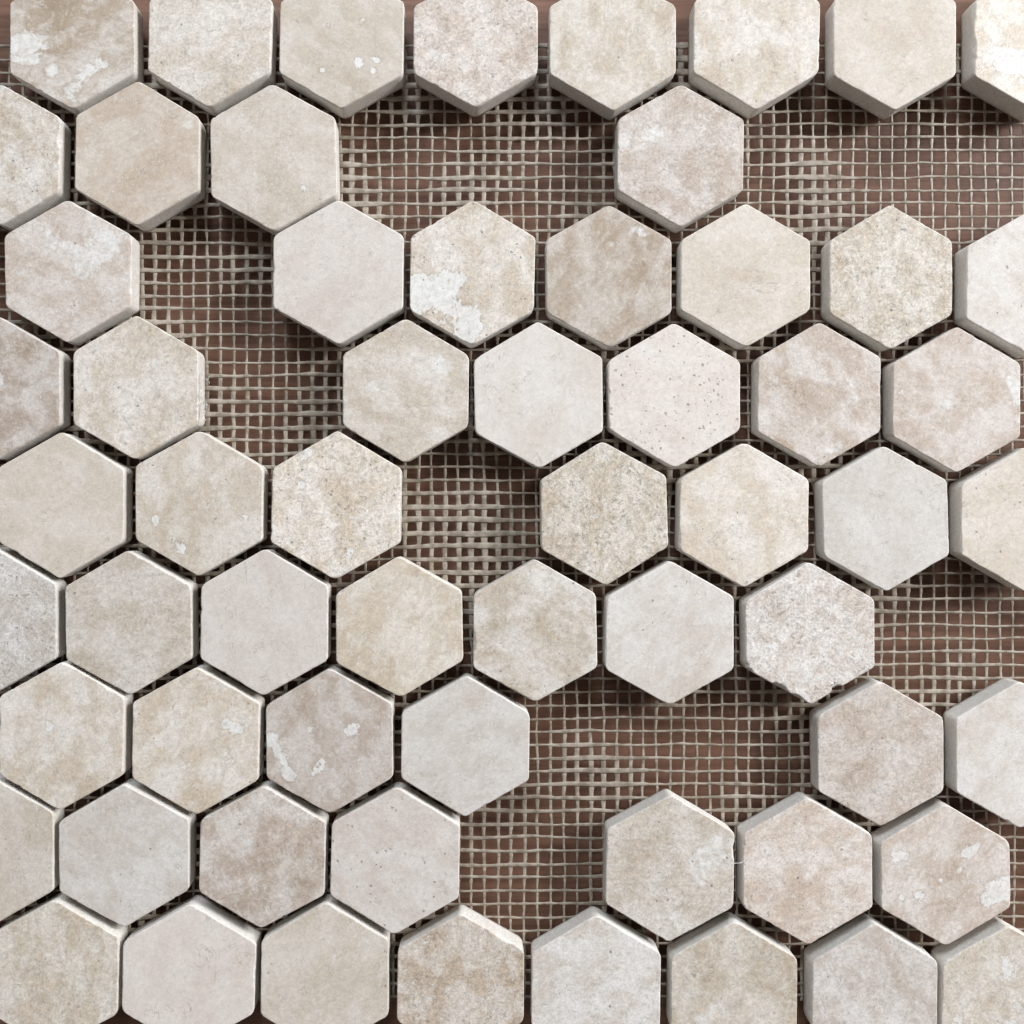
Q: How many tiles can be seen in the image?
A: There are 61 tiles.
